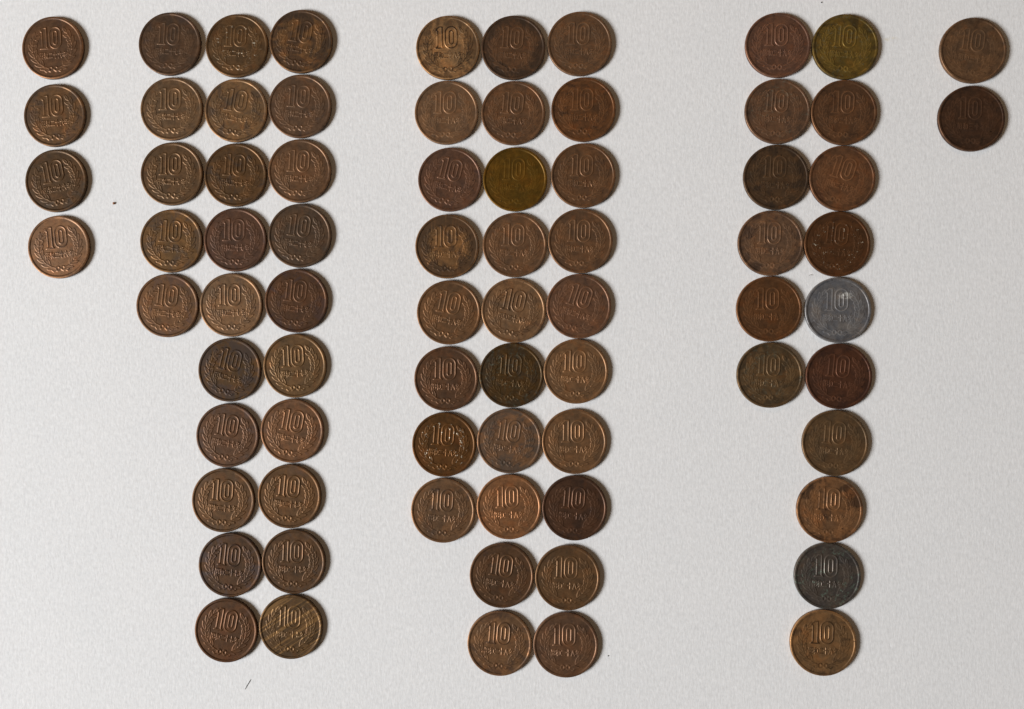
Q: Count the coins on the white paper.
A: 75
